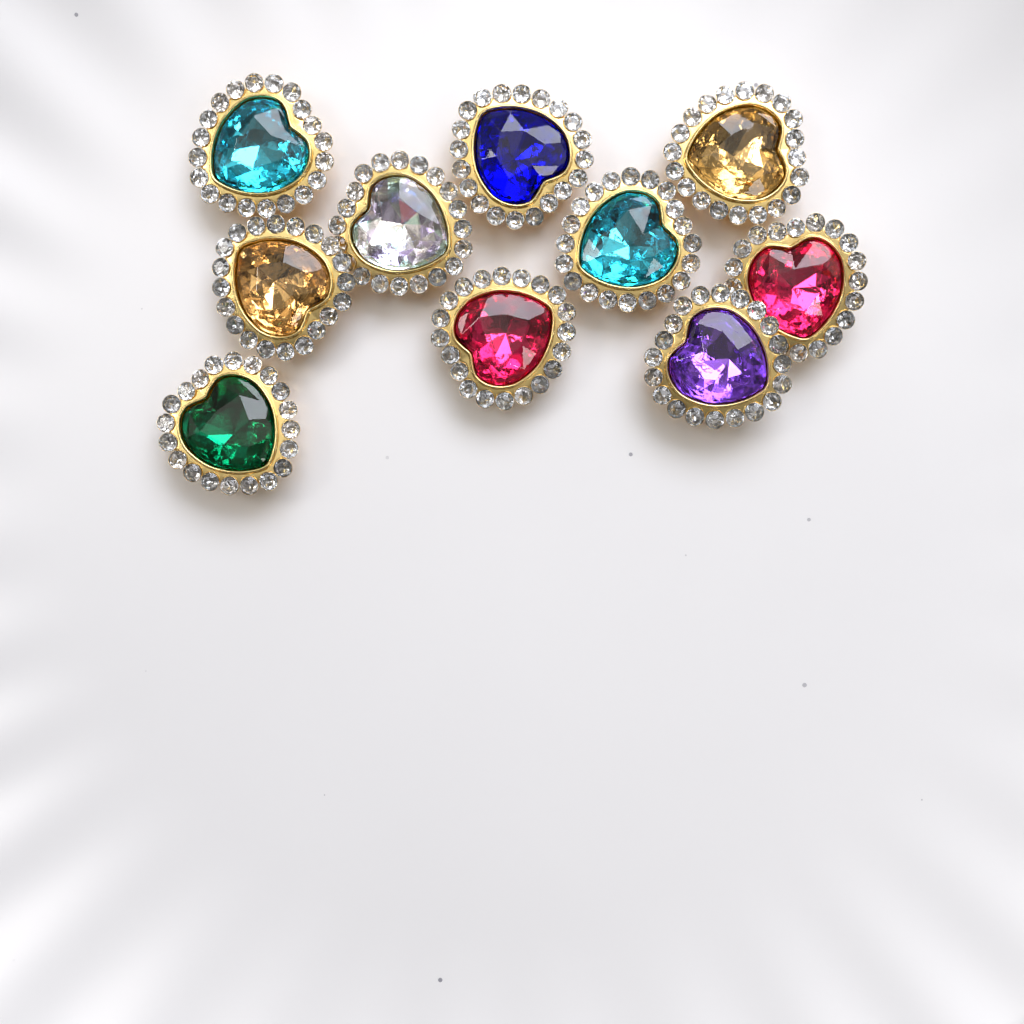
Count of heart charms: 10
